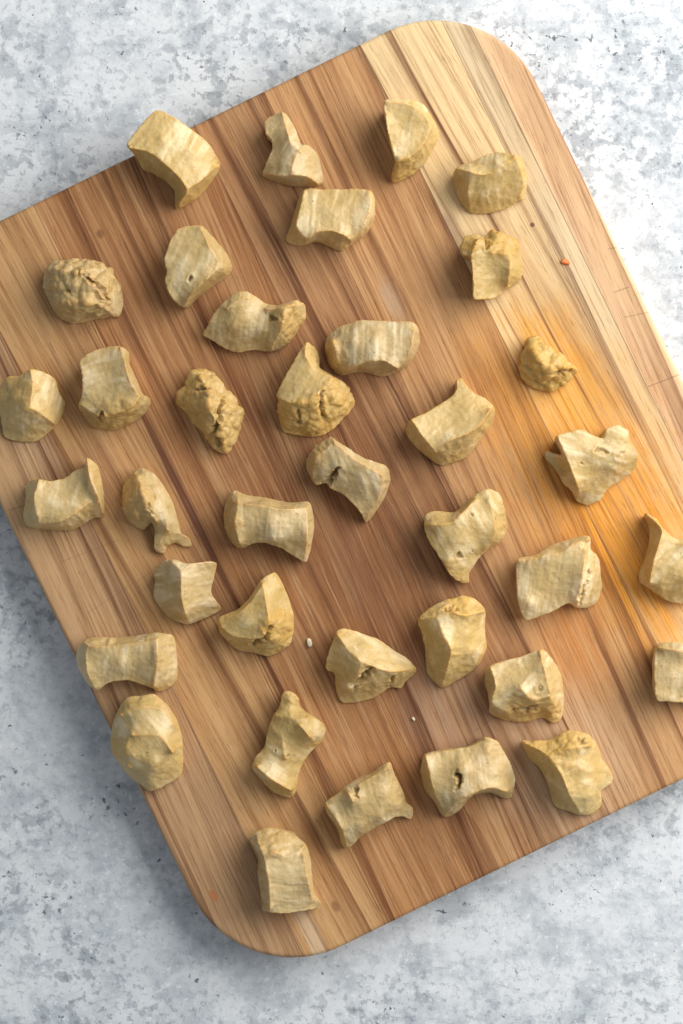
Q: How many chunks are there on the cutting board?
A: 37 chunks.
